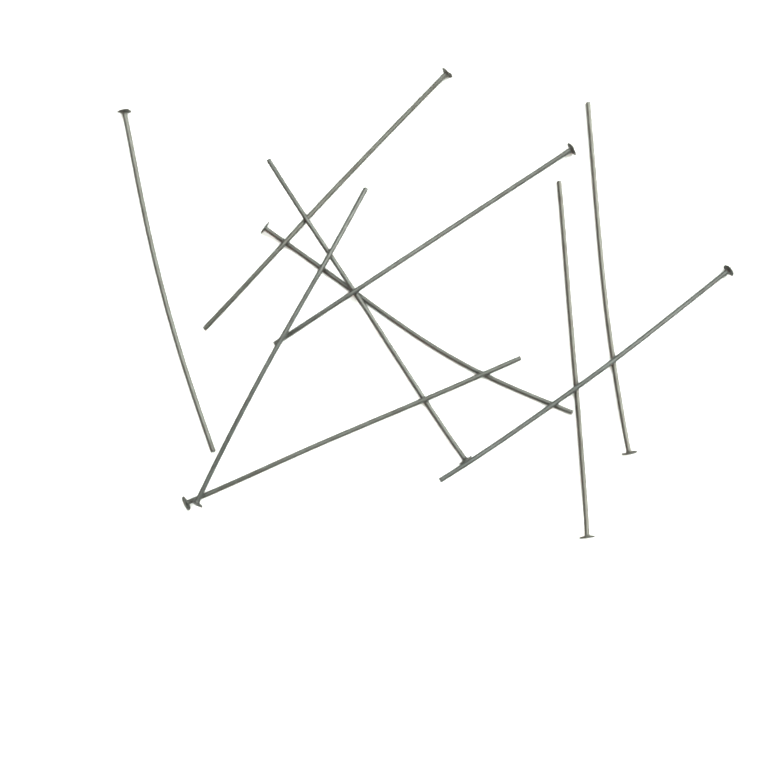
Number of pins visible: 10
